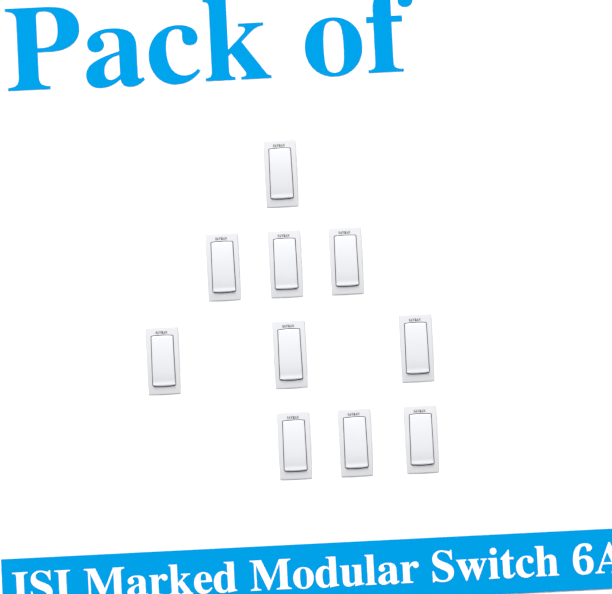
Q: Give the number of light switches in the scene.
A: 10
